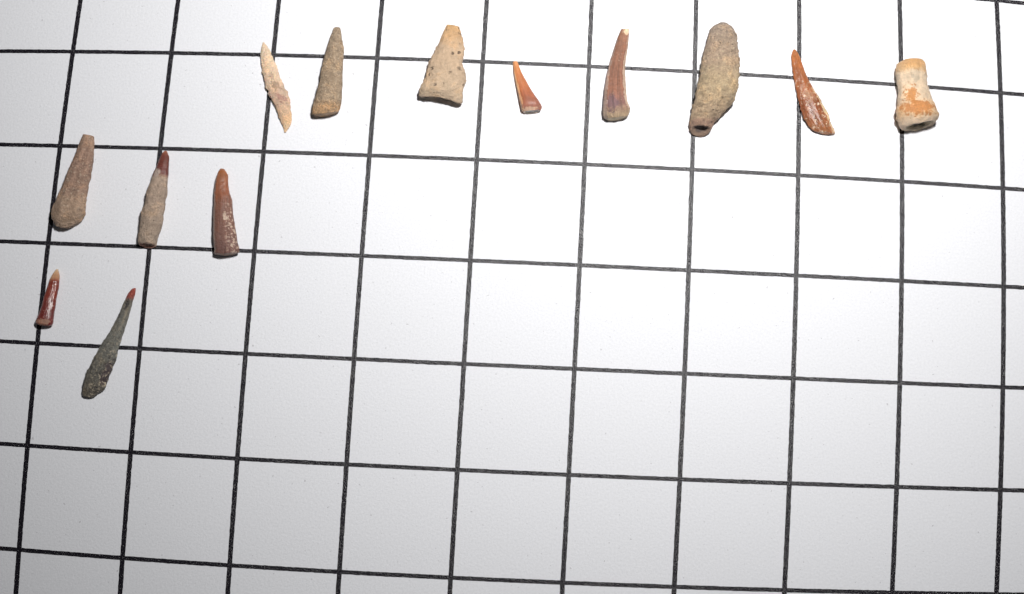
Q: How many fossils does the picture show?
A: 13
